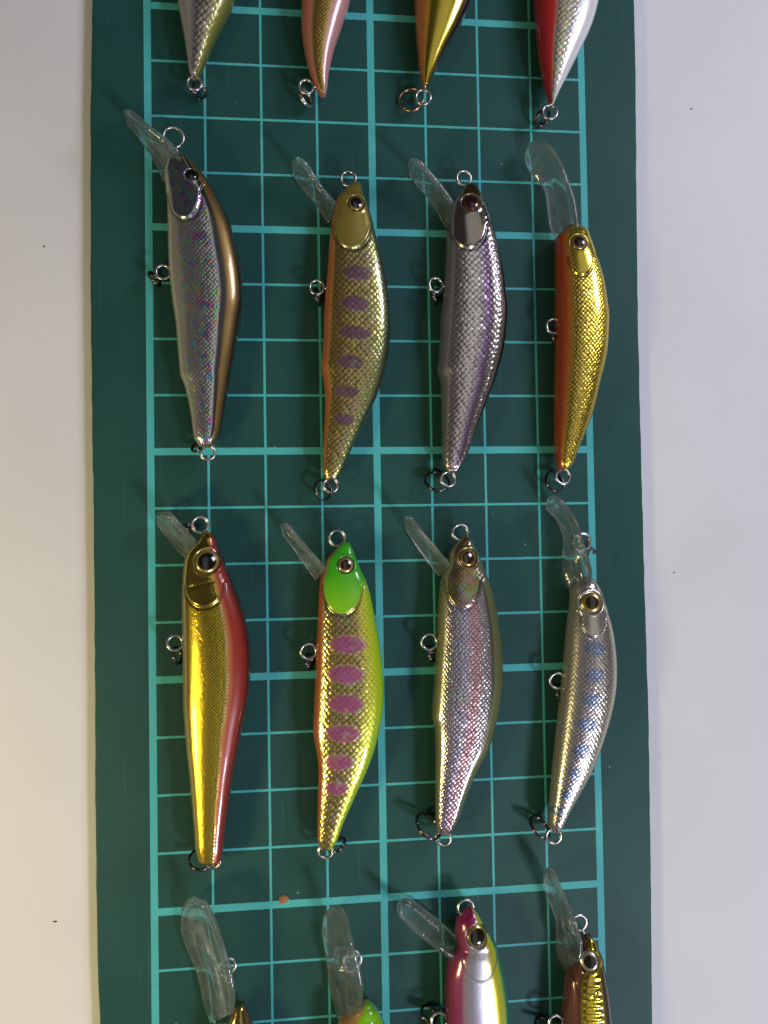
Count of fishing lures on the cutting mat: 16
